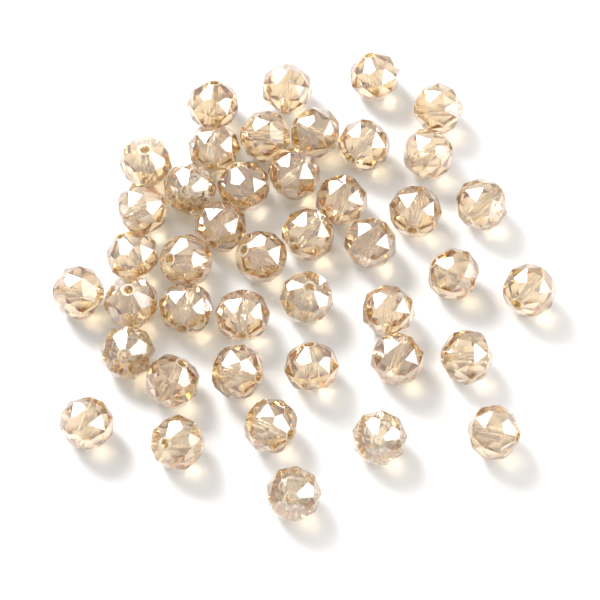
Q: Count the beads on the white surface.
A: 43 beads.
